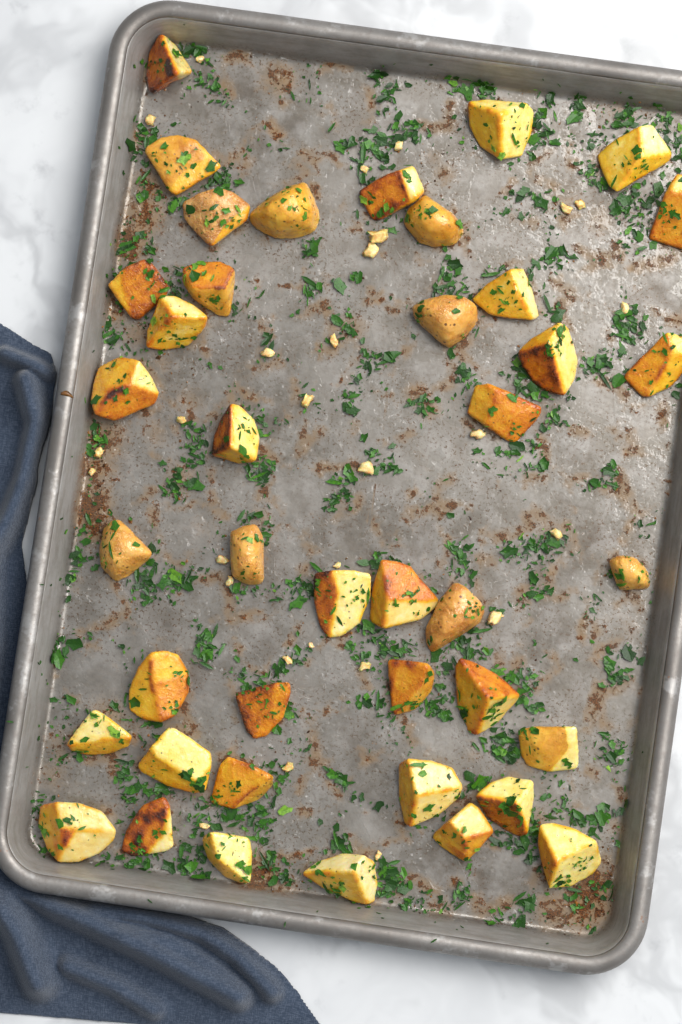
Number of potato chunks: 41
